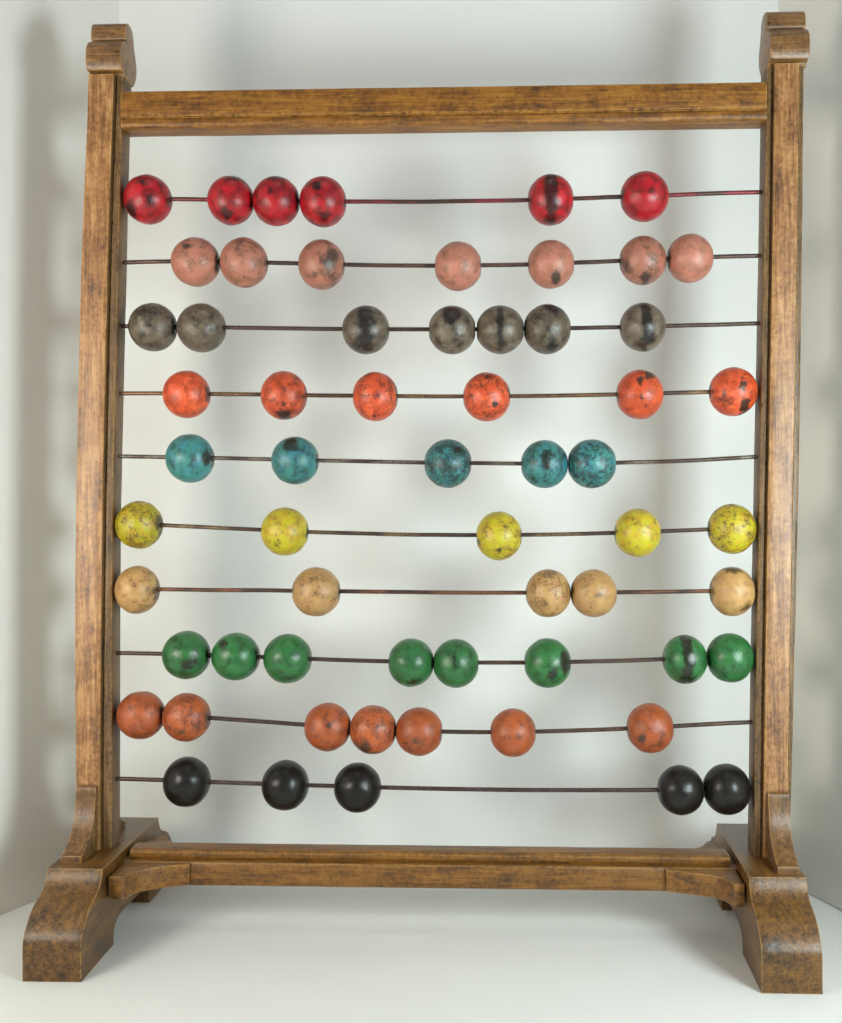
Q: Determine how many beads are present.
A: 61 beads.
